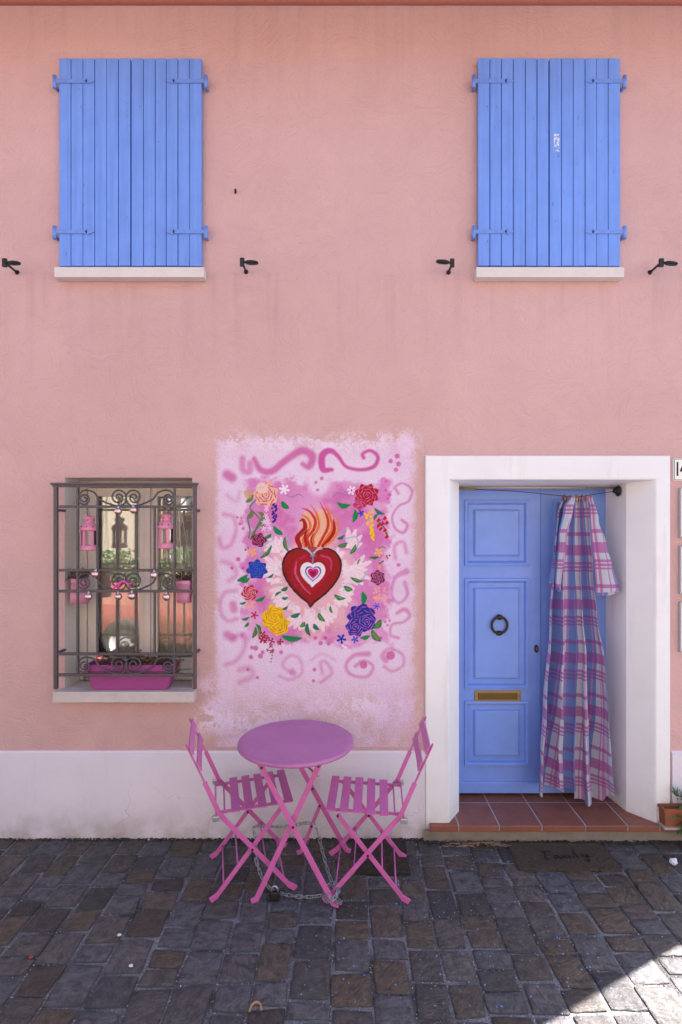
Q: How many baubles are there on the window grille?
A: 9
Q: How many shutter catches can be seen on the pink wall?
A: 4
